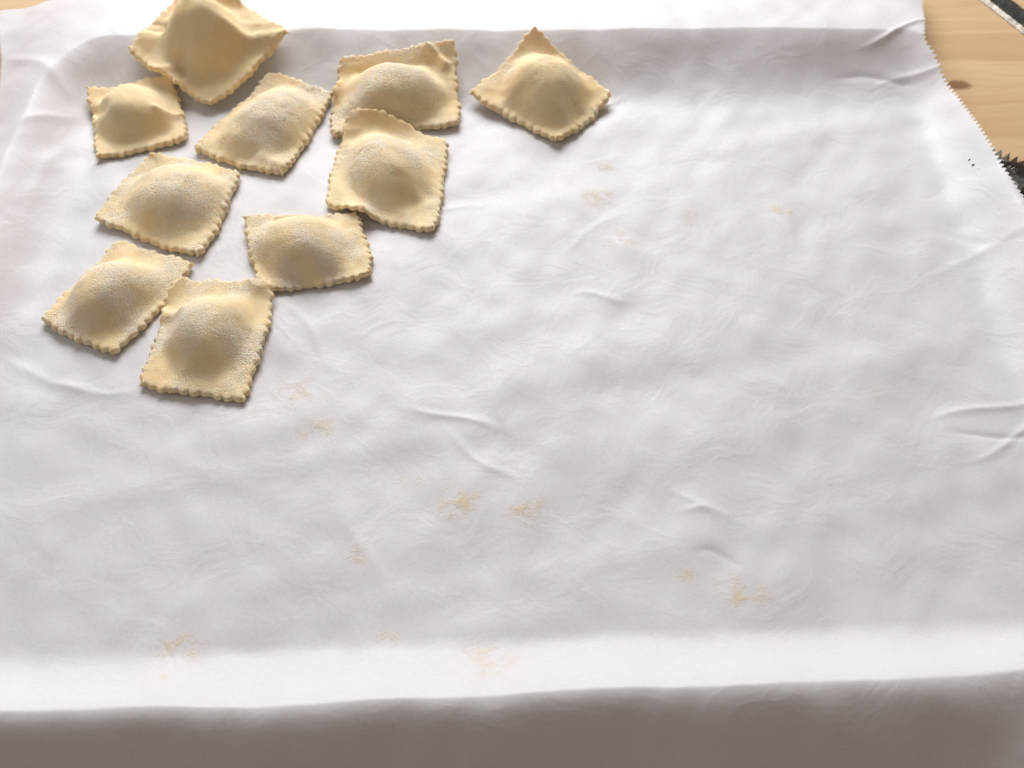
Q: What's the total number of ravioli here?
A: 10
